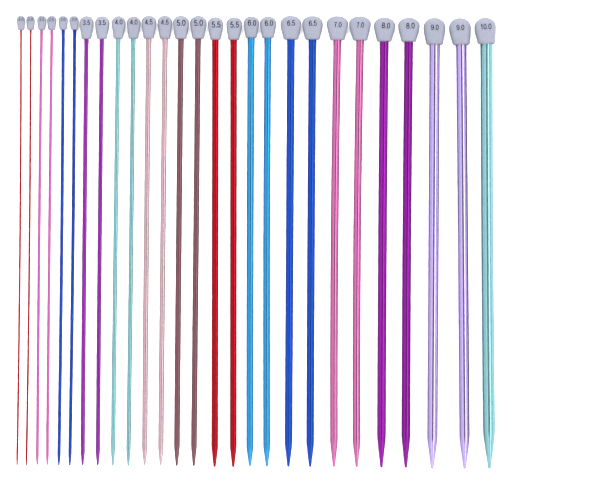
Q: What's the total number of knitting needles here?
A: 27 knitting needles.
